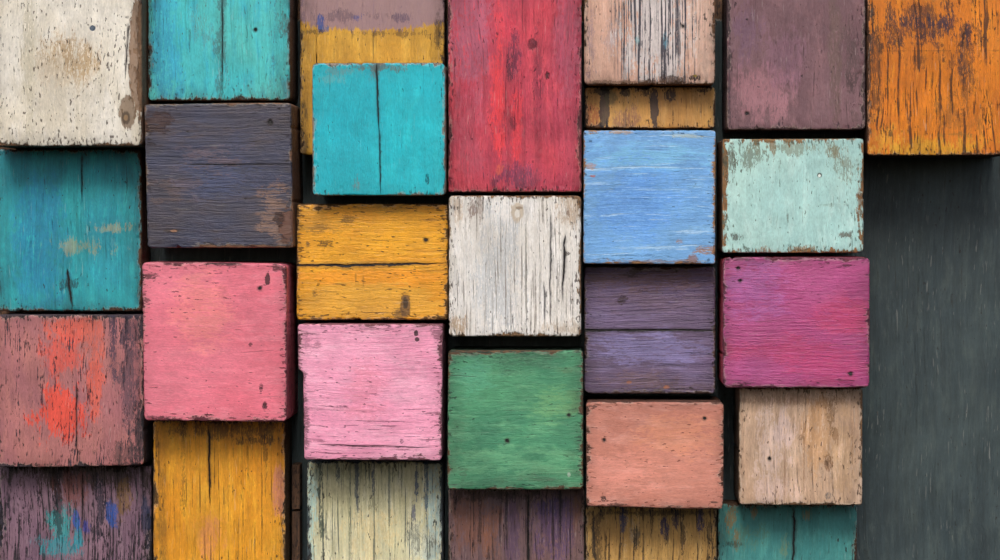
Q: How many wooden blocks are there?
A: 29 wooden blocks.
